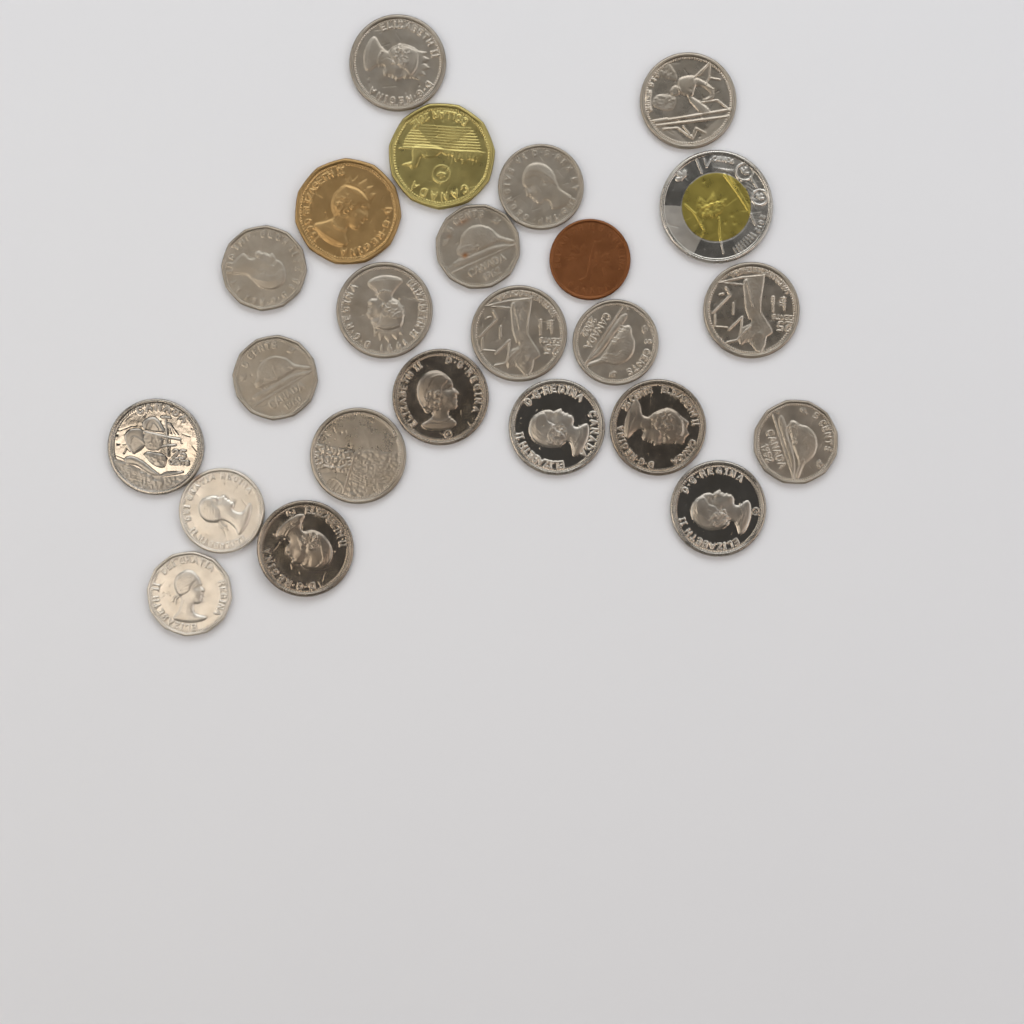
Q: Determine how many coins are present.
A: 24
